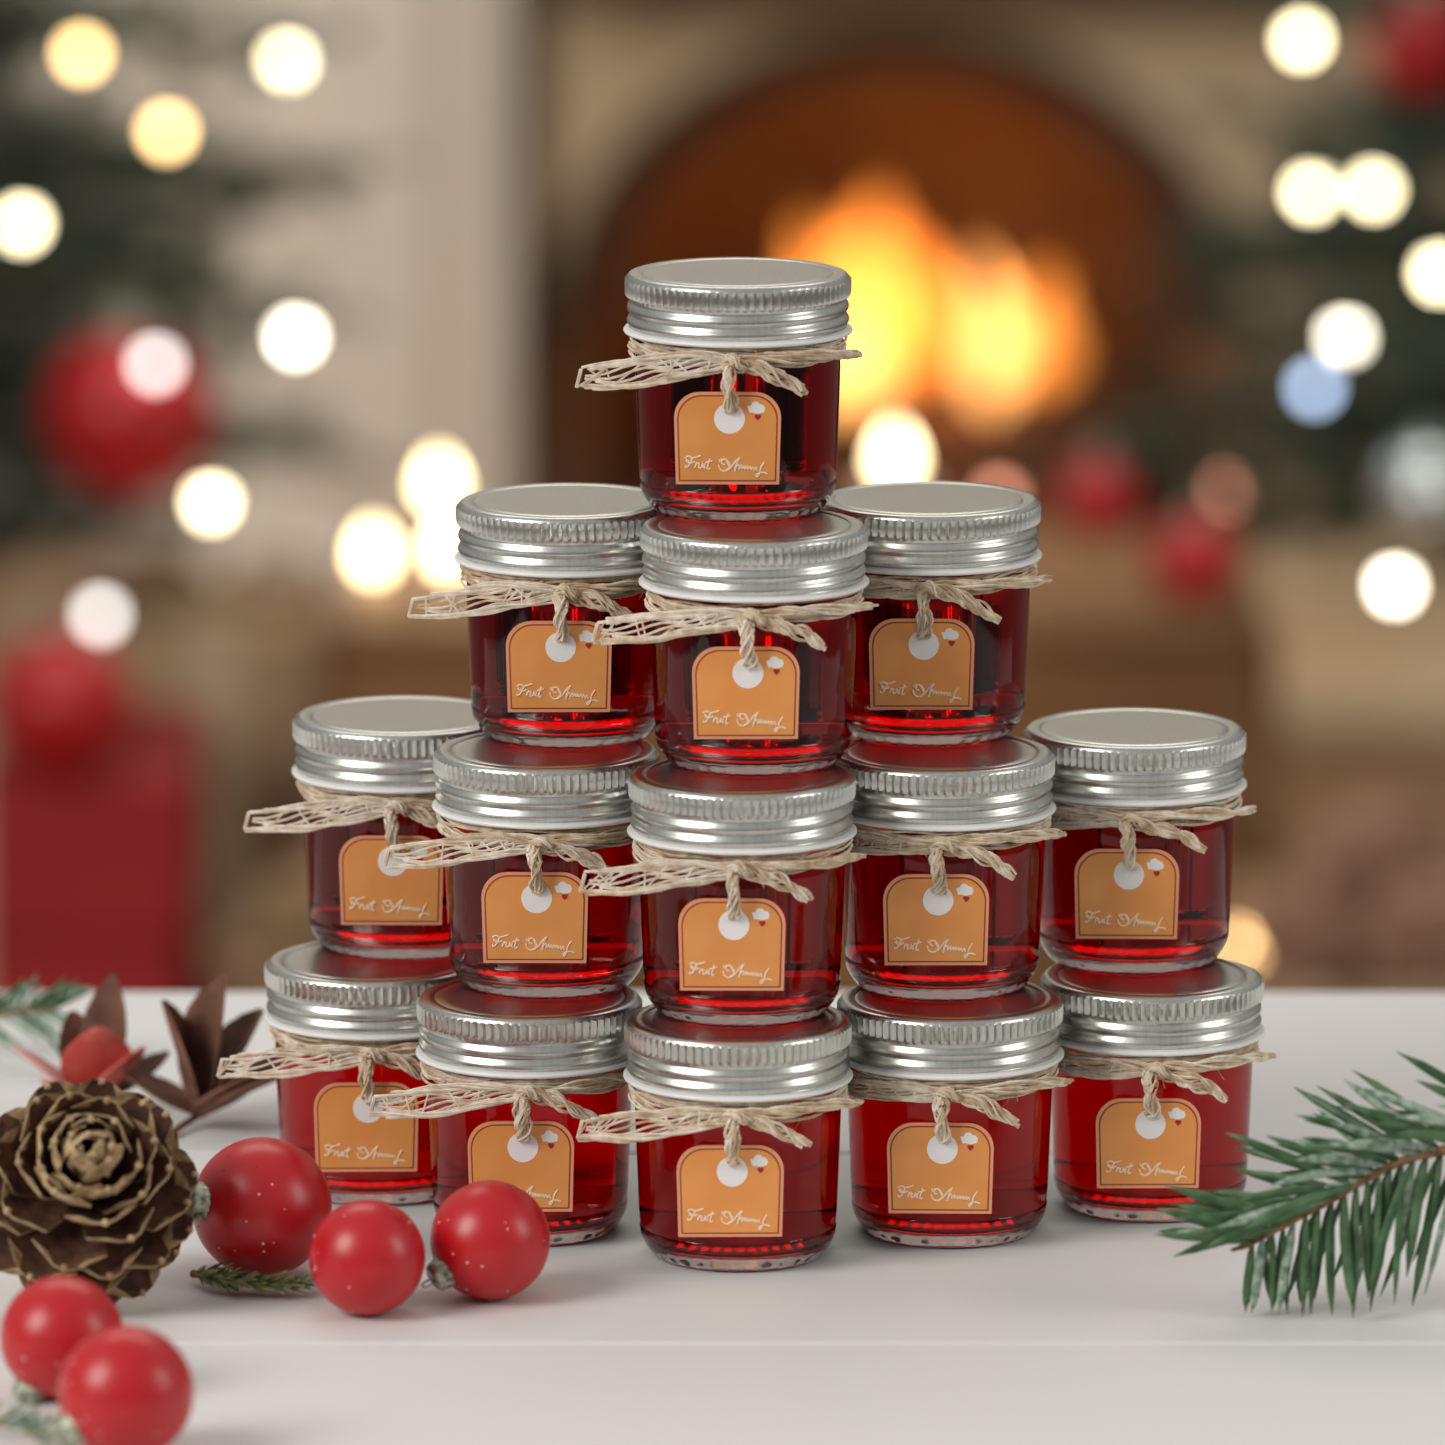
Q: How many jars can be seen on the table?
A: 14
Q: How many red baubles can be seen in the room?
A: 10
